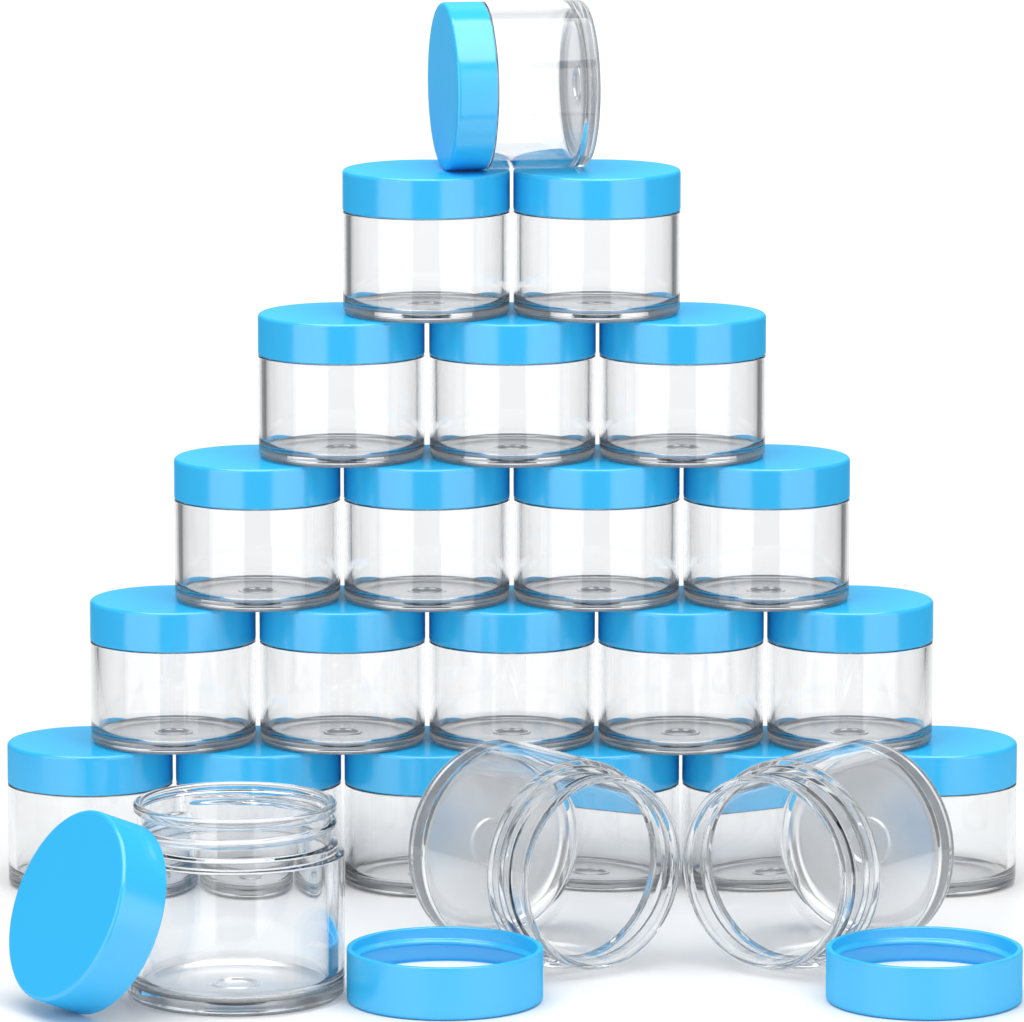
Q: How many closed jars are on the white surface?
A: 21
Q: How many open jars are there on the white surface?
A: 3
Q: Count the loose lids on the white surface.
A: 3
